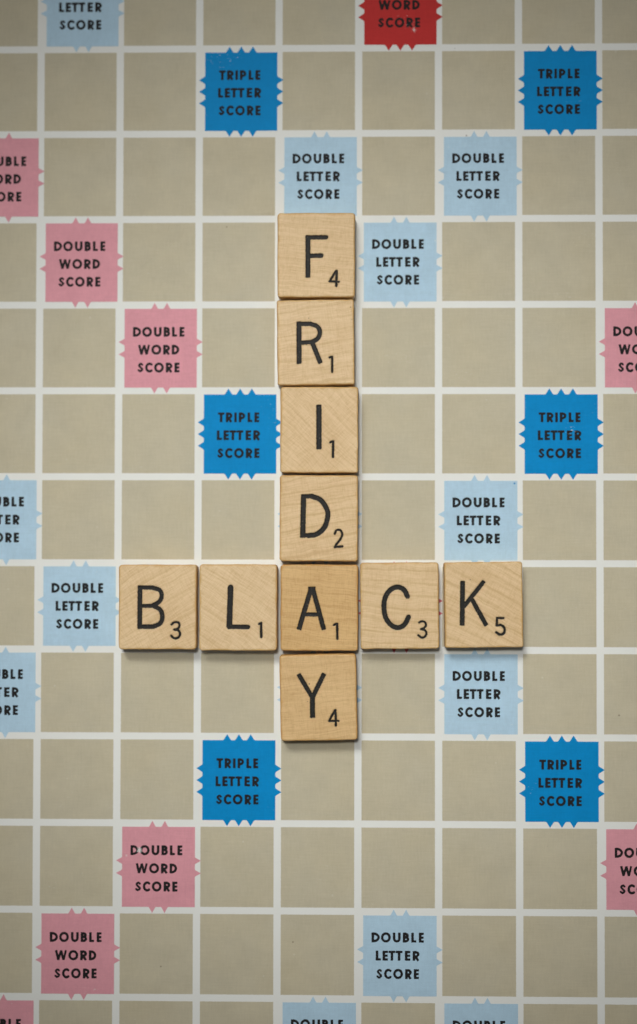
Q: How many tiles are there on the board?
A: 10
